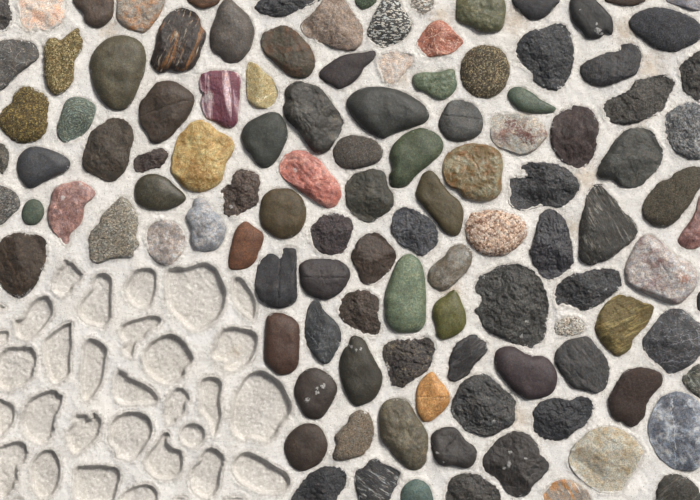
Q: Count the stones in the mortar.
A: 115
